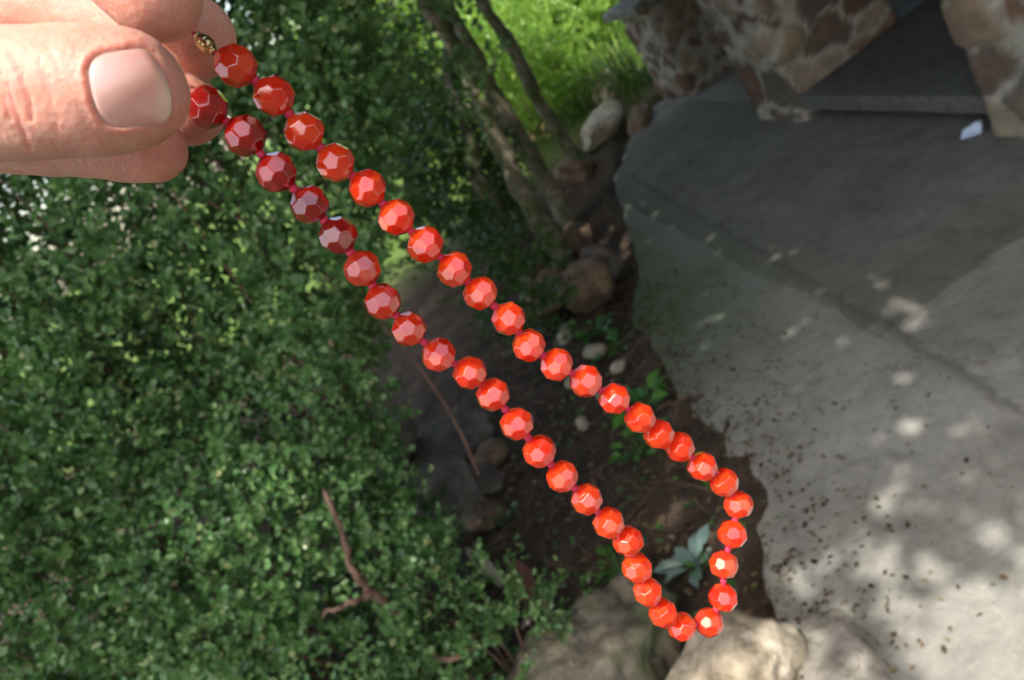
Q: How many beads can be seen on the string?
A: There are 45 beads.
